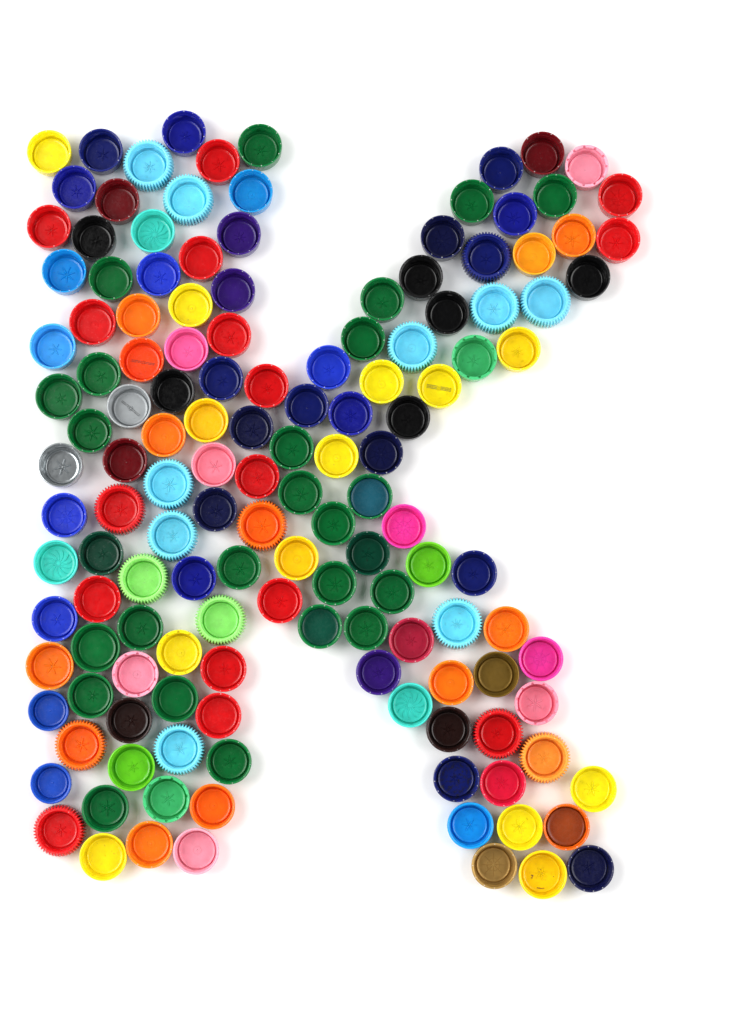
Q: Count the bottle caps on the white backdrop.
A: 142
